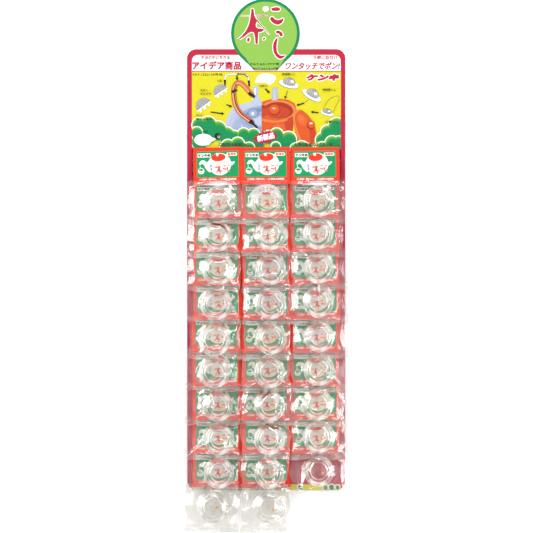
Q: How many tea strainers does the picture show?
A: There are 29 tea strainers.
